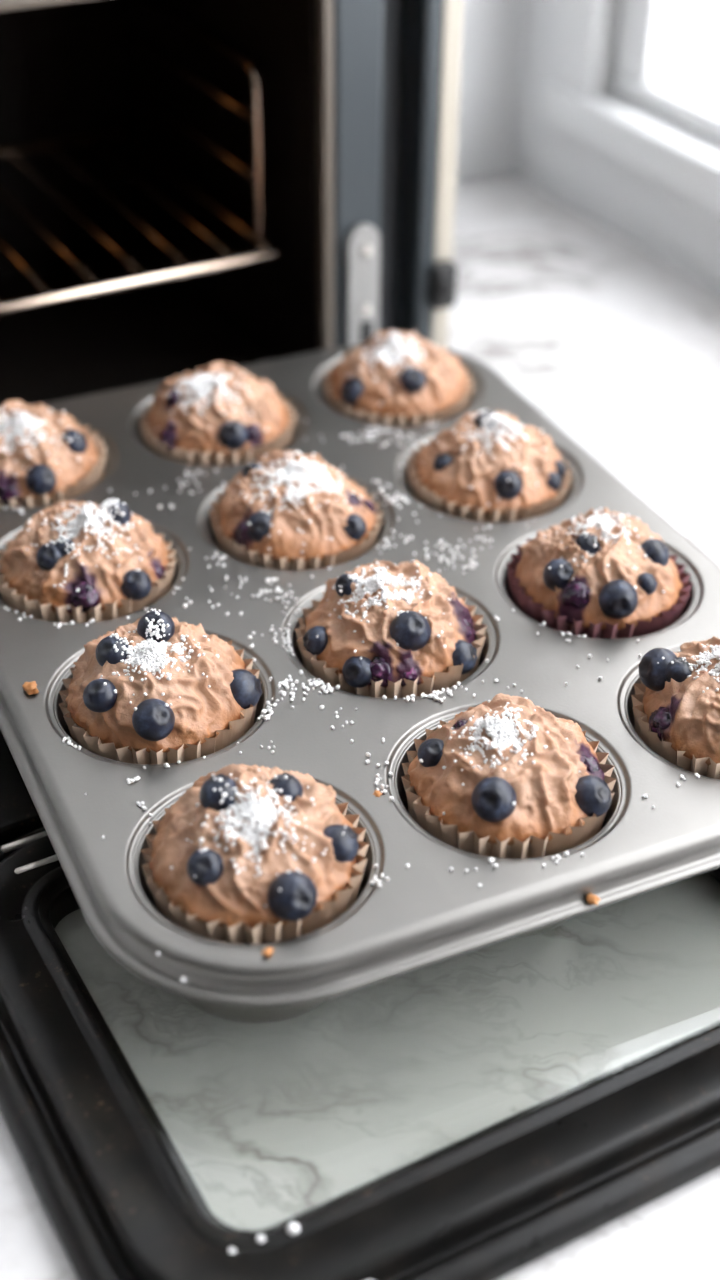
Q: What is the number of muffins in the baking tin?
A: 12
